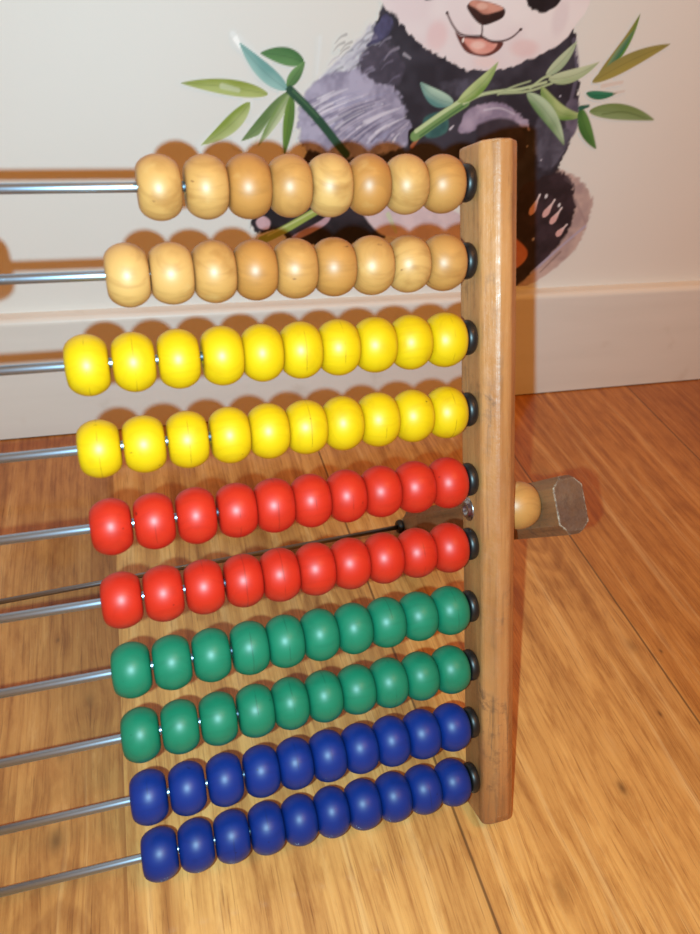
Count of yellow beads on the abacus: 20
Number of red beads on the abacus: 20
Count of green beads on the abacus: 20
